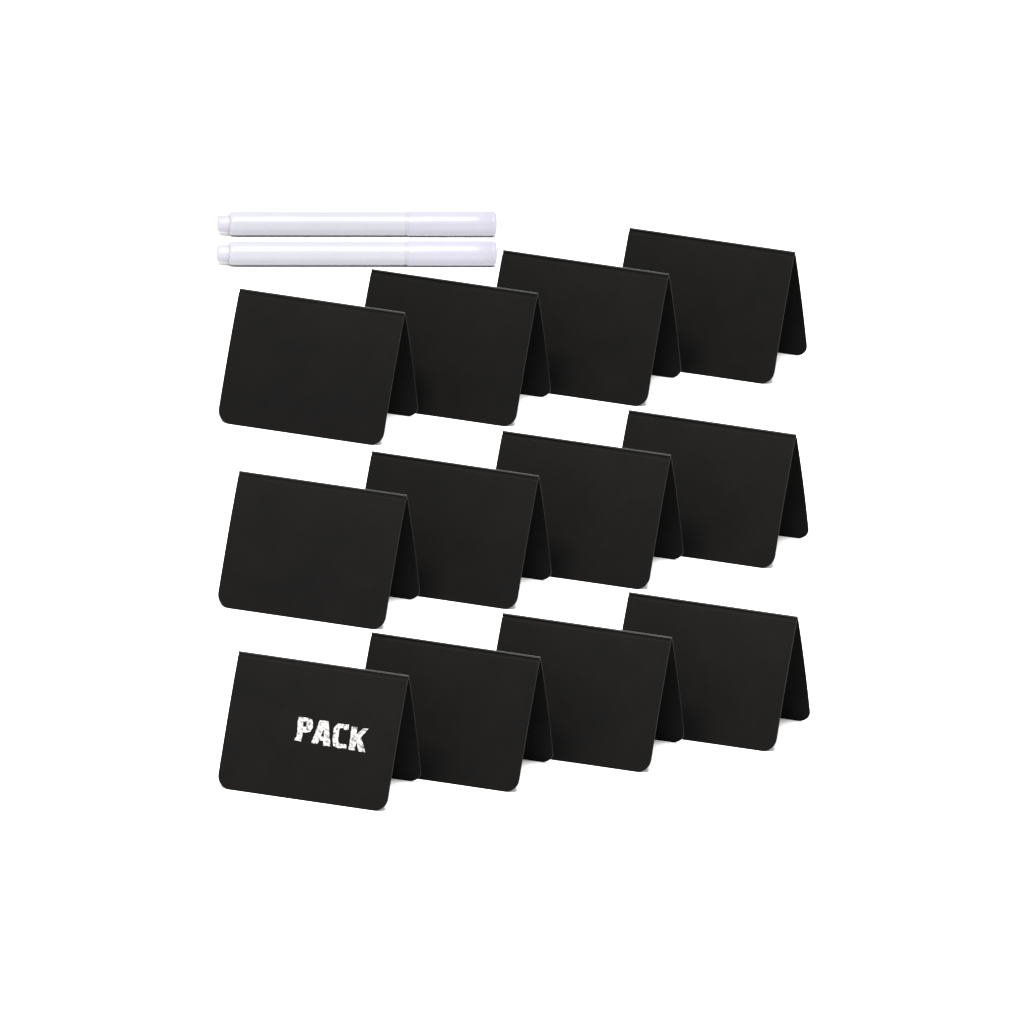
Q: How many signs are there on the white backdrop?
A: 12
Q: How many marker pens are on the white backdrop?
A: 2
